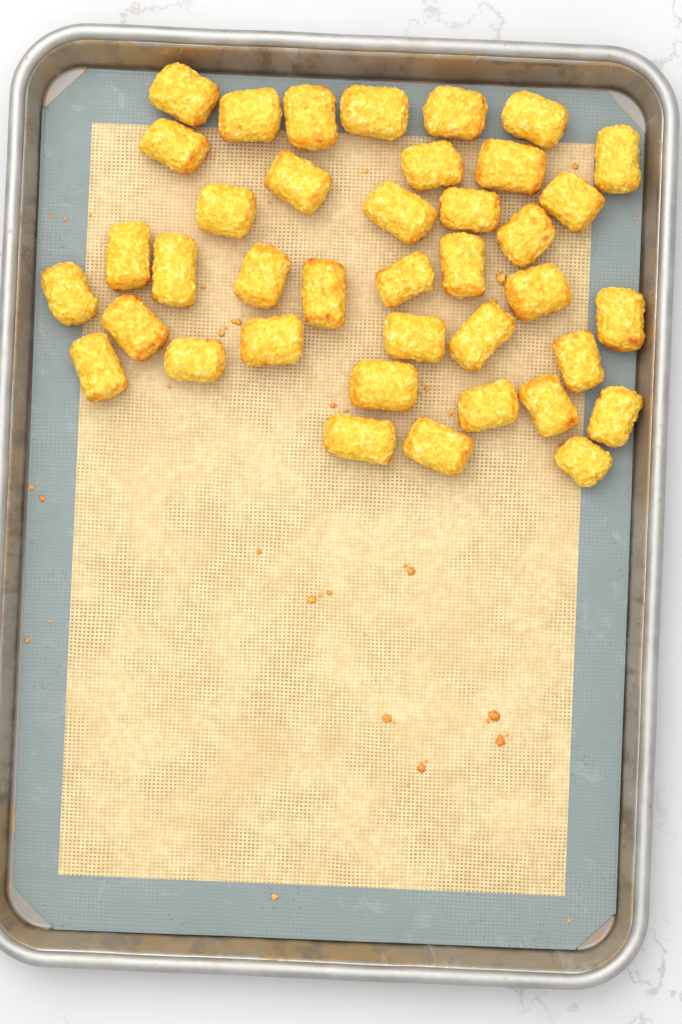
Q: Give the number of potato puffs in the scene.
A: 39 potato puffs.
